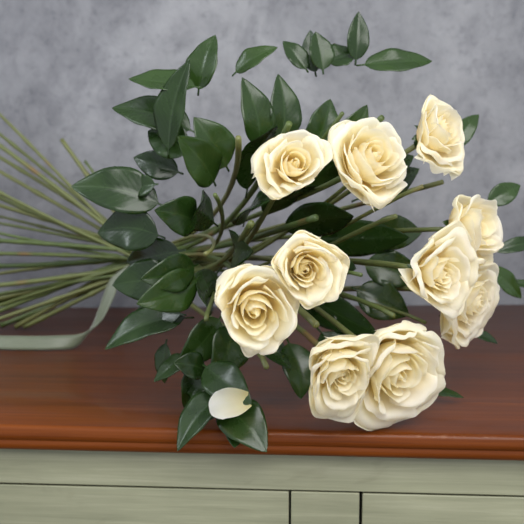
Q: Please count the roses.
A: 10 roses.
